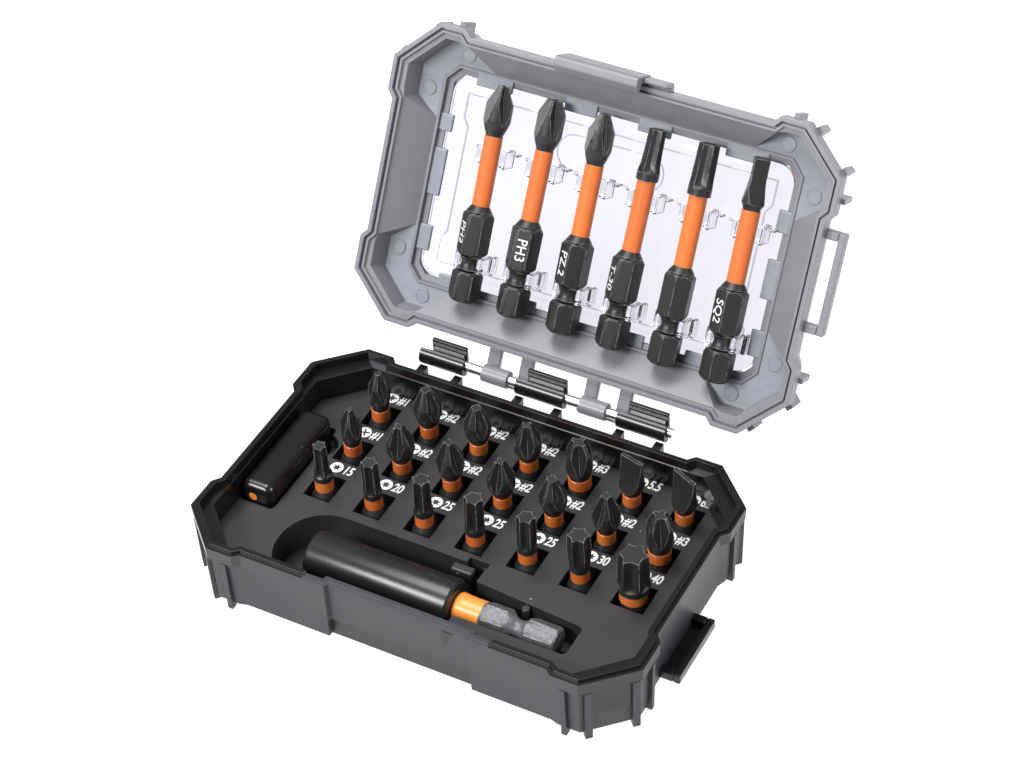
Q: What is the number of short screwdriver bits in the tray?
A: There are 21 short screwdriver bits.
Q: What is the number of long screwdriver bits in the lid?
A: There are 6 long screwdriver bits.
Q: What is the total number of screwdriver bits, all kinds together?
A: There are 27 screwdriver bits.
